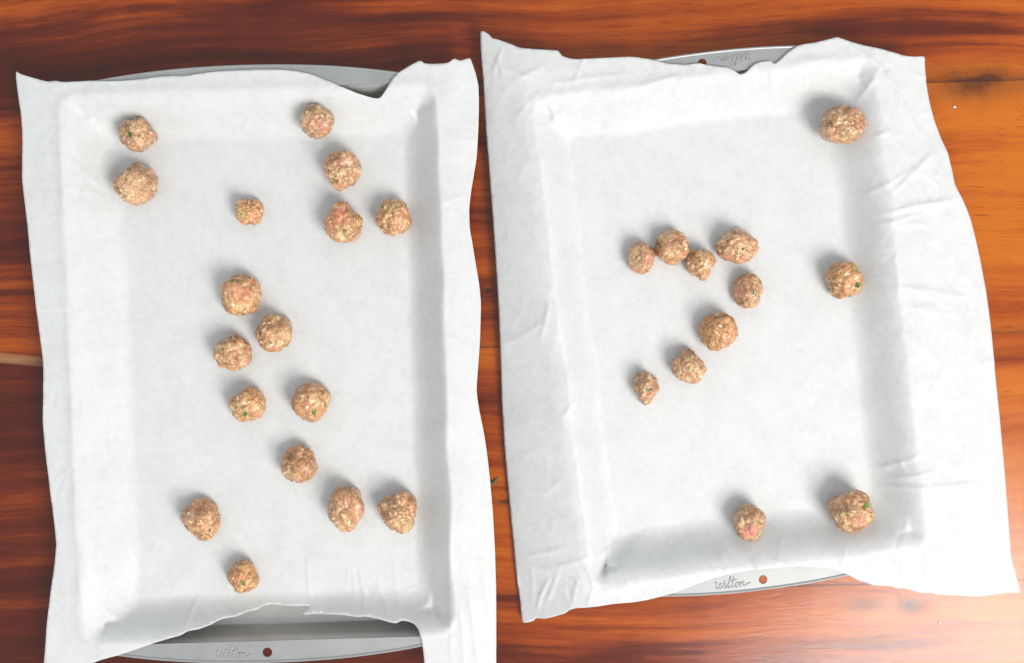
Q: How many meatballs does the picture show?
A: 29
